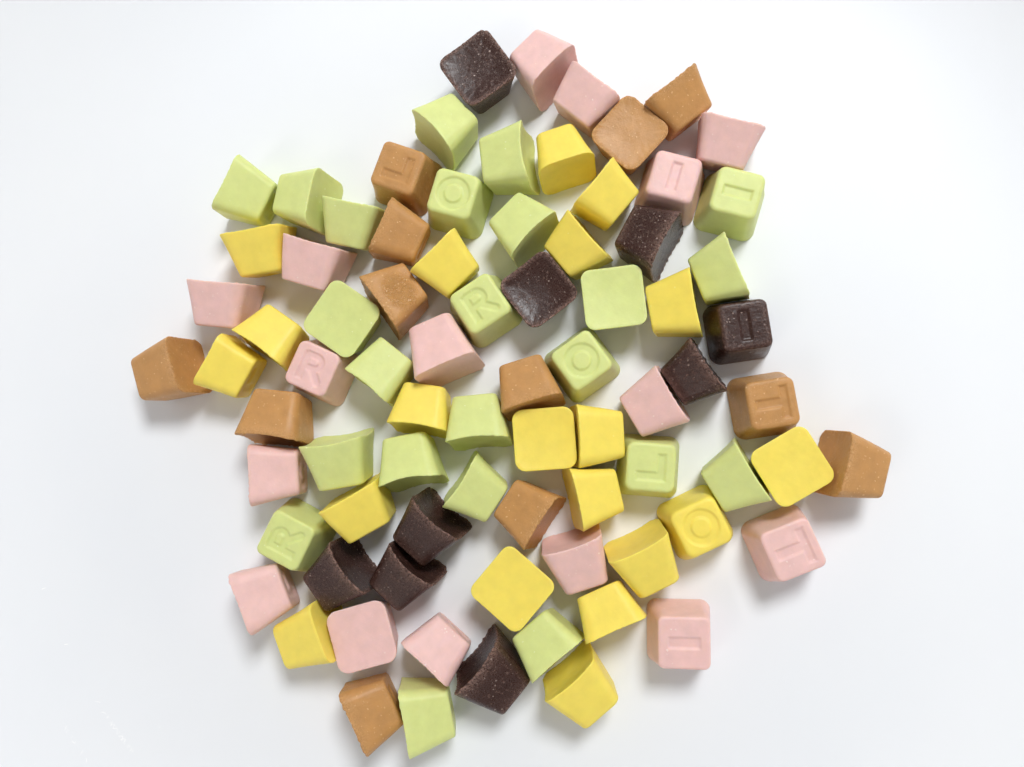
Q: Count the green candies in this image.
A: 23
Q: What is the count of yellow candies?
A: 20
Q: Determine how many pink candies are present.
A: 16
